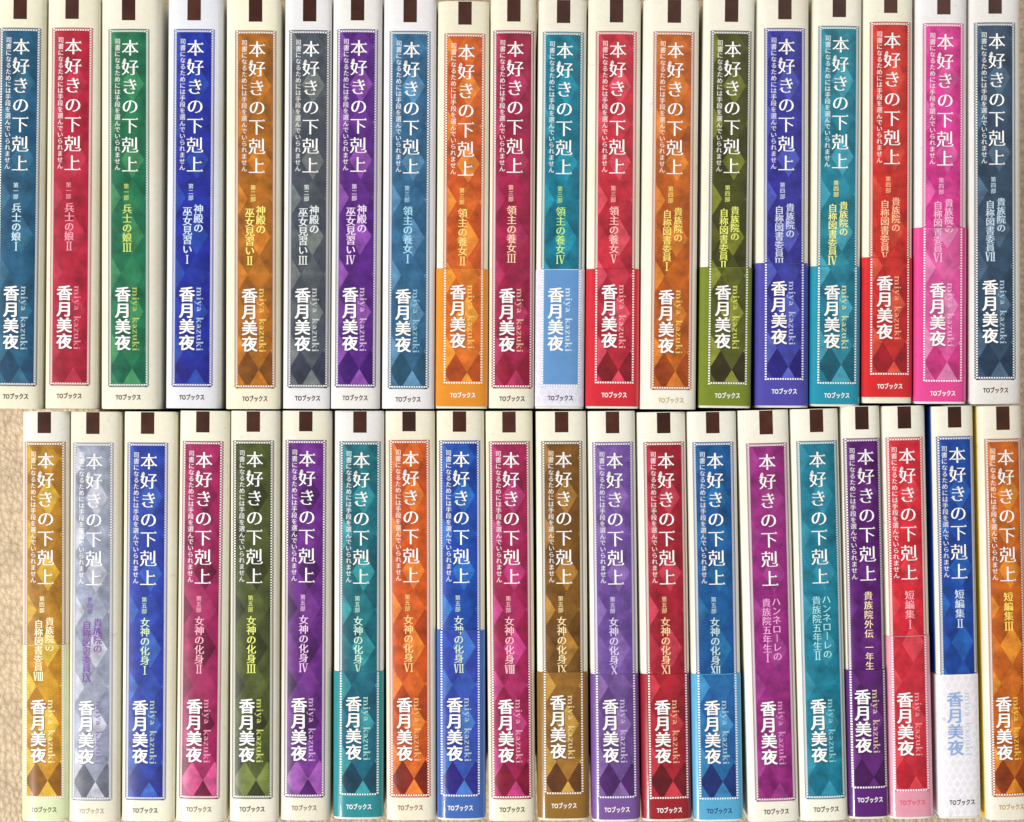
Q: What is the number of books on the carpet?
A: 39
